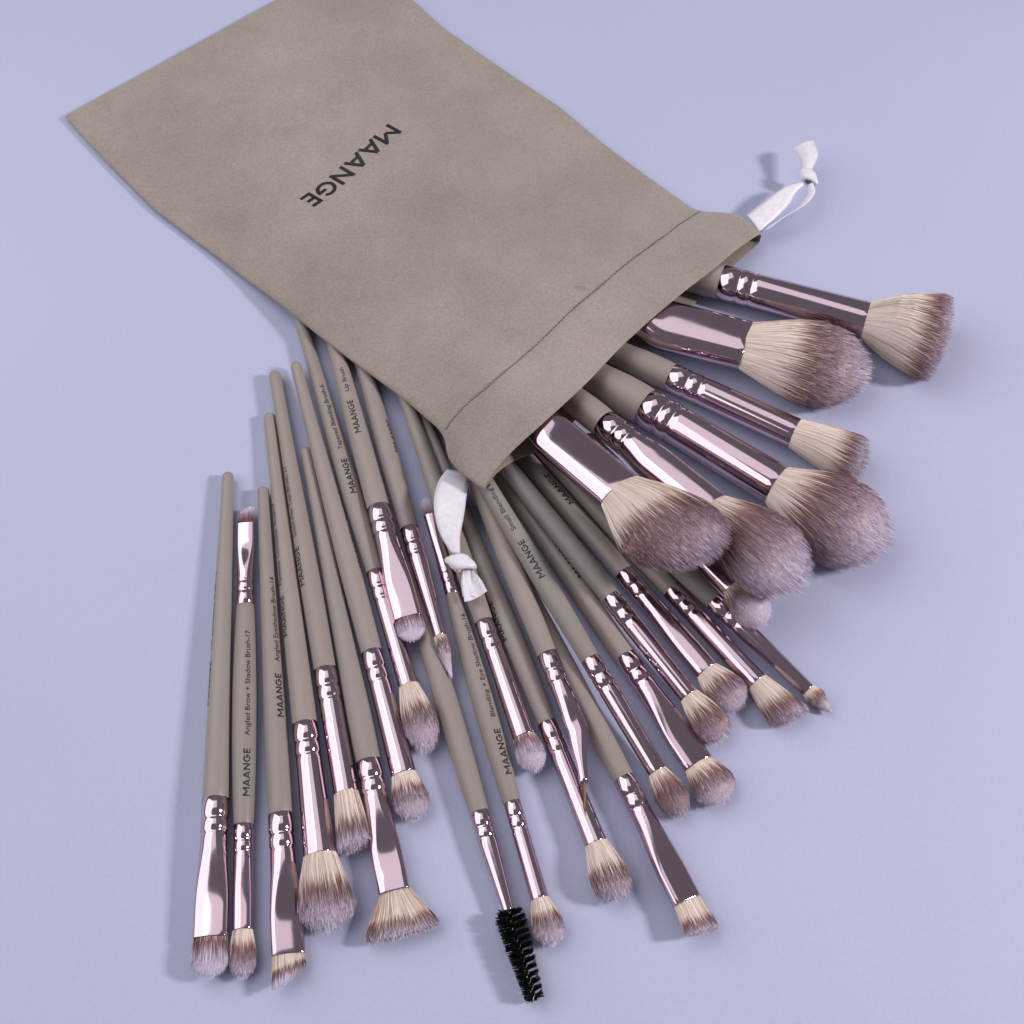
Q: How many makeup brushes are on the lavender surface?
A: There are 29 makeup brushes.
